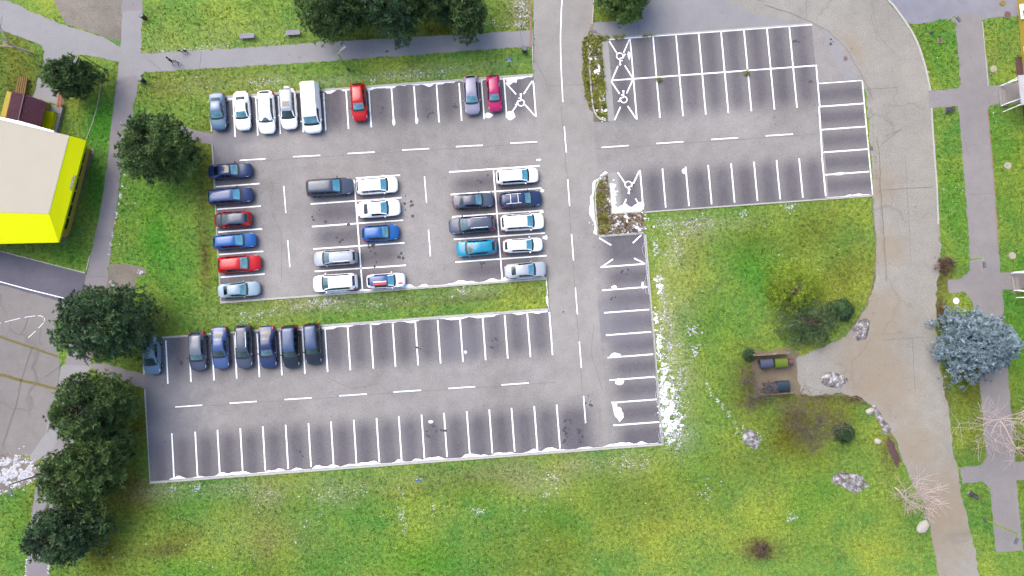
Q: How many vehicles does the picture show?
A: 36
